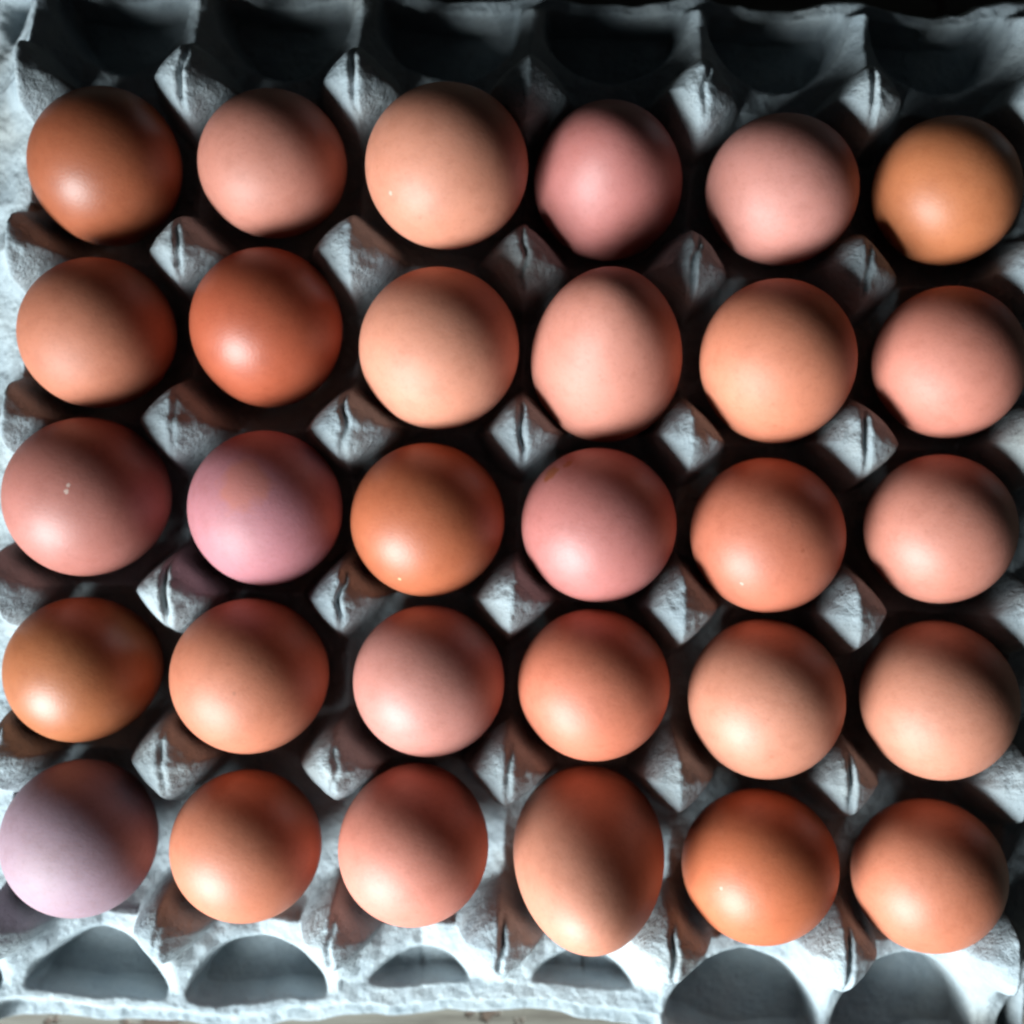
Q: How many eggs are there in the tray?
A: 30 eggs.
